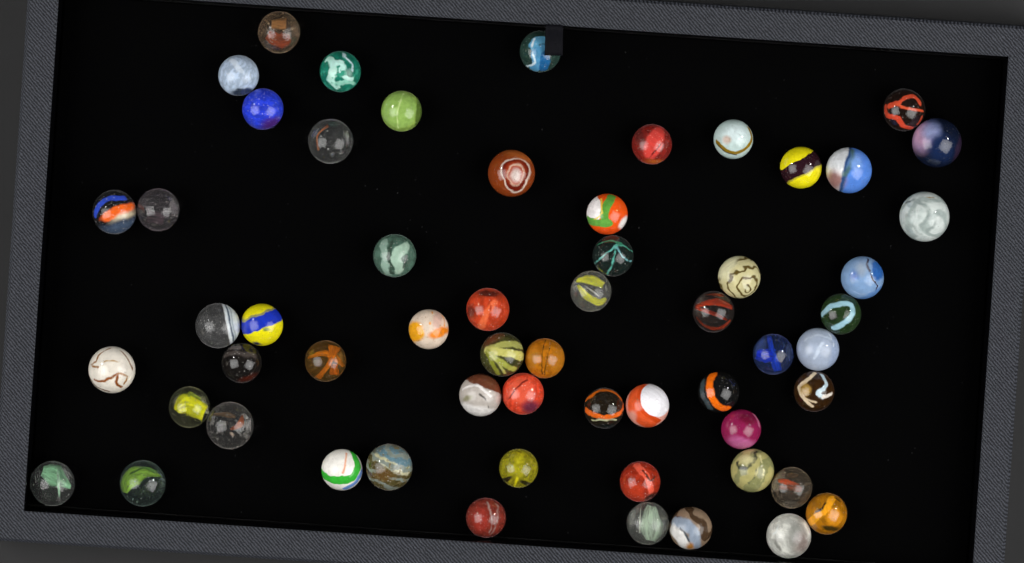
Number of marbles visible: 58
